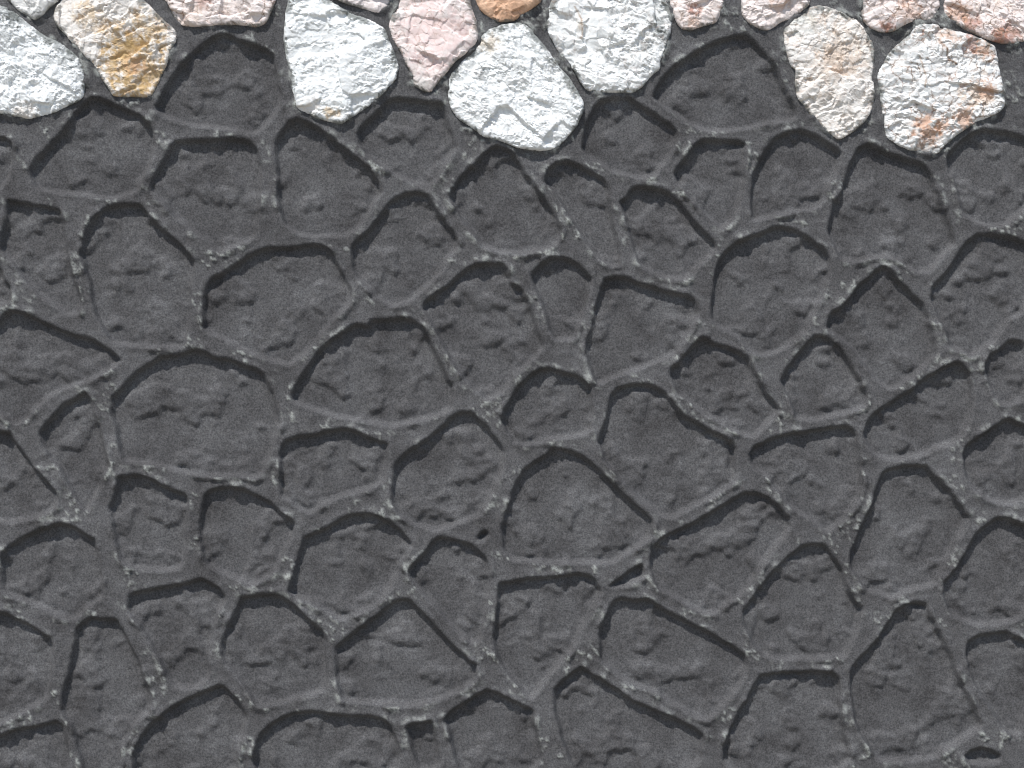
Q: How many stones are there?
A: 16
